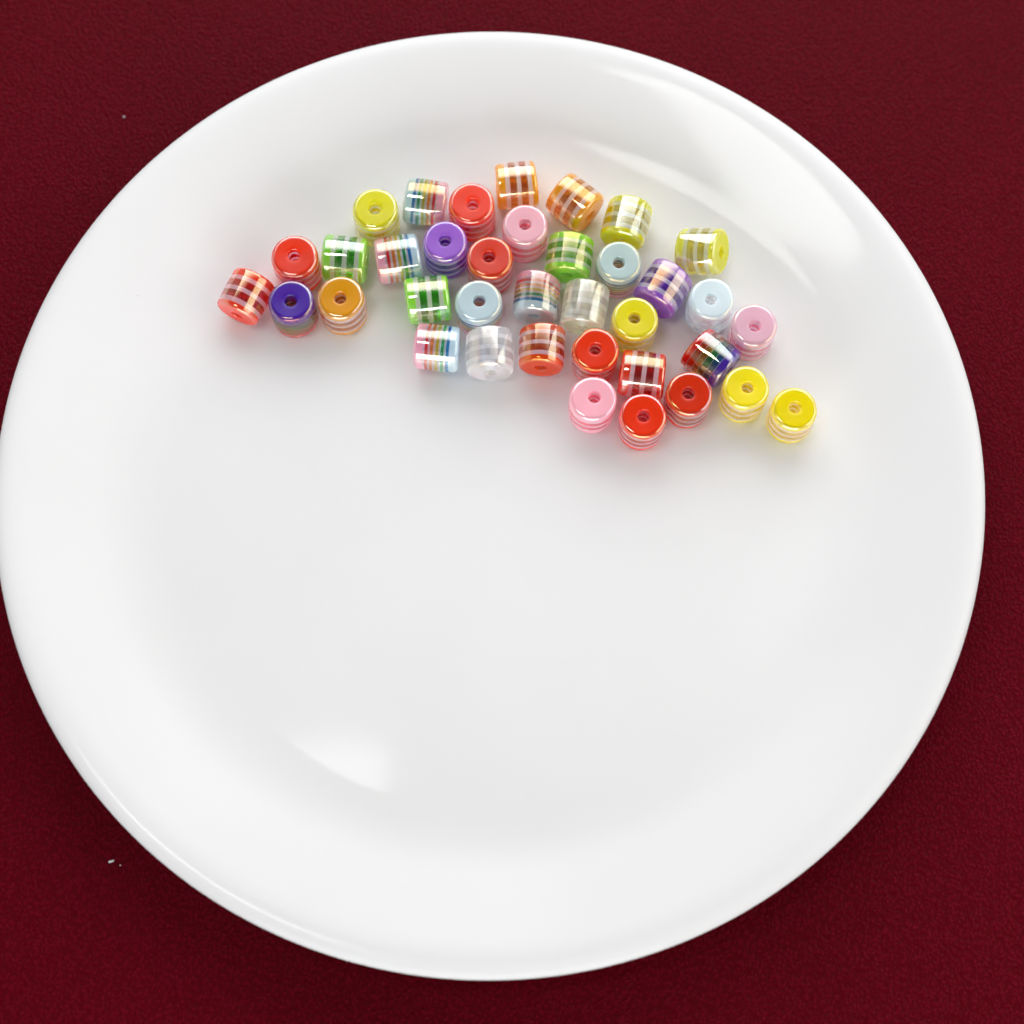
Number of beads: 37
